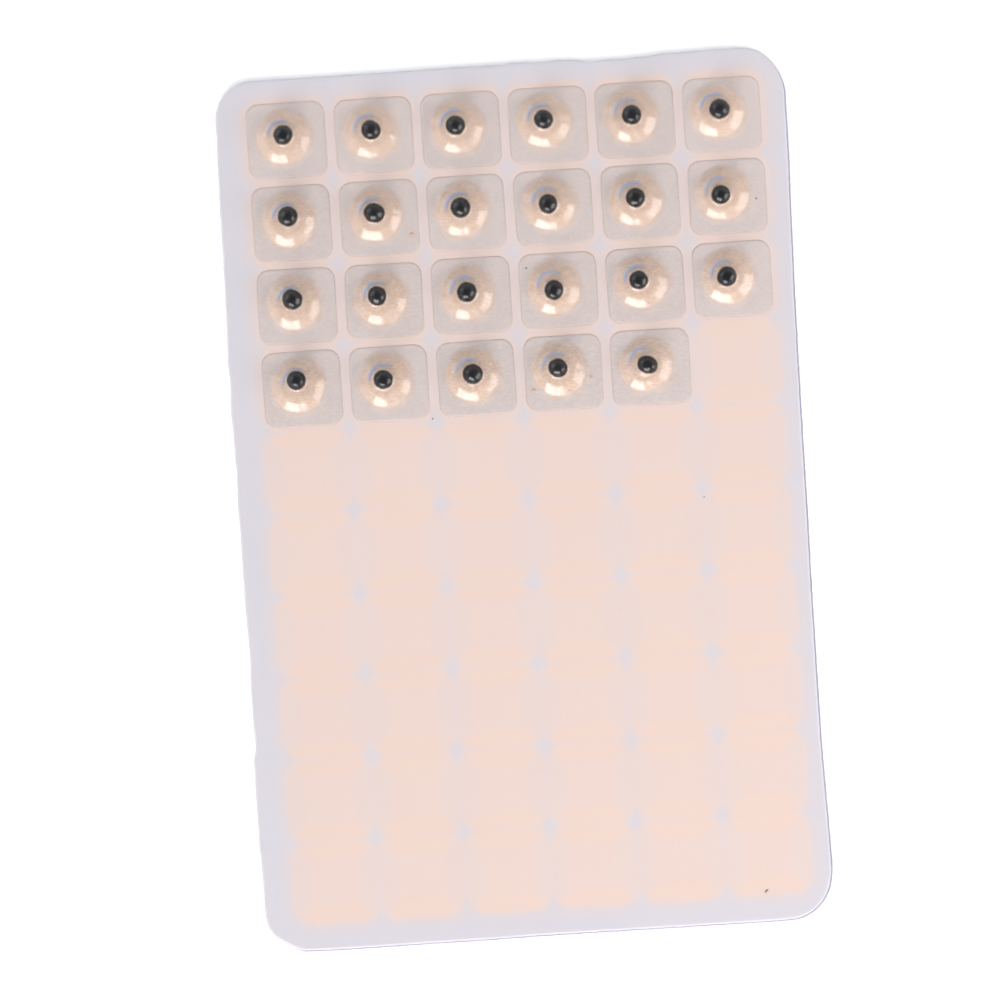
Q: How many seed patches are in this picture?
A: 23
